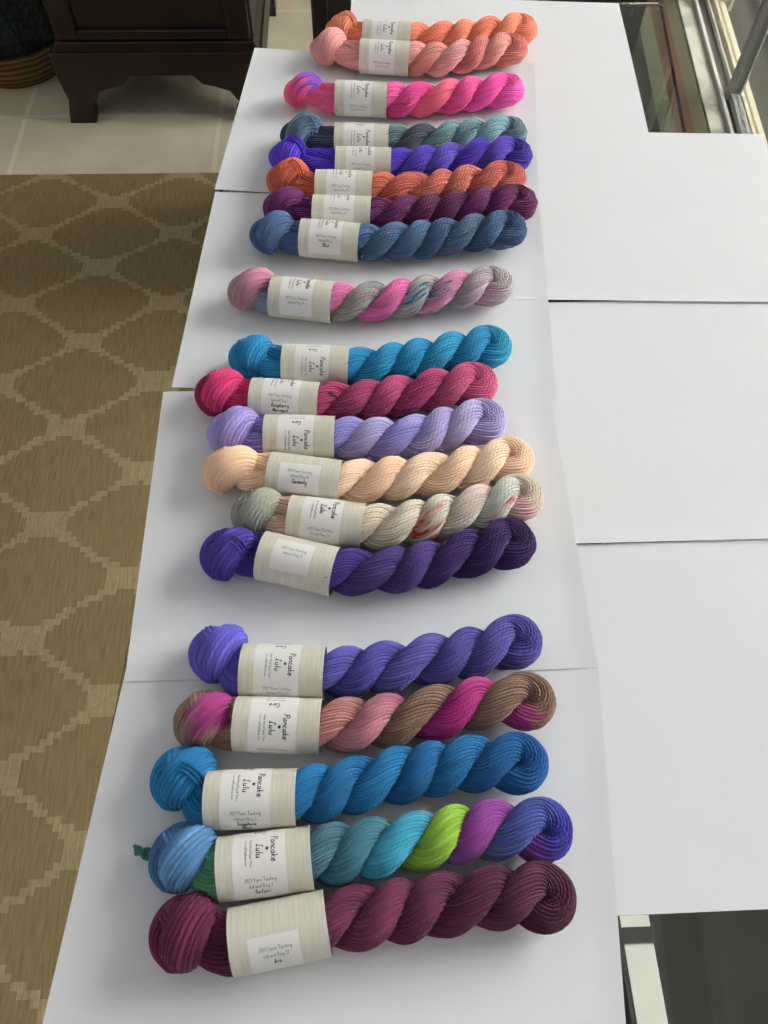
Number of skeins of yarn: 20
